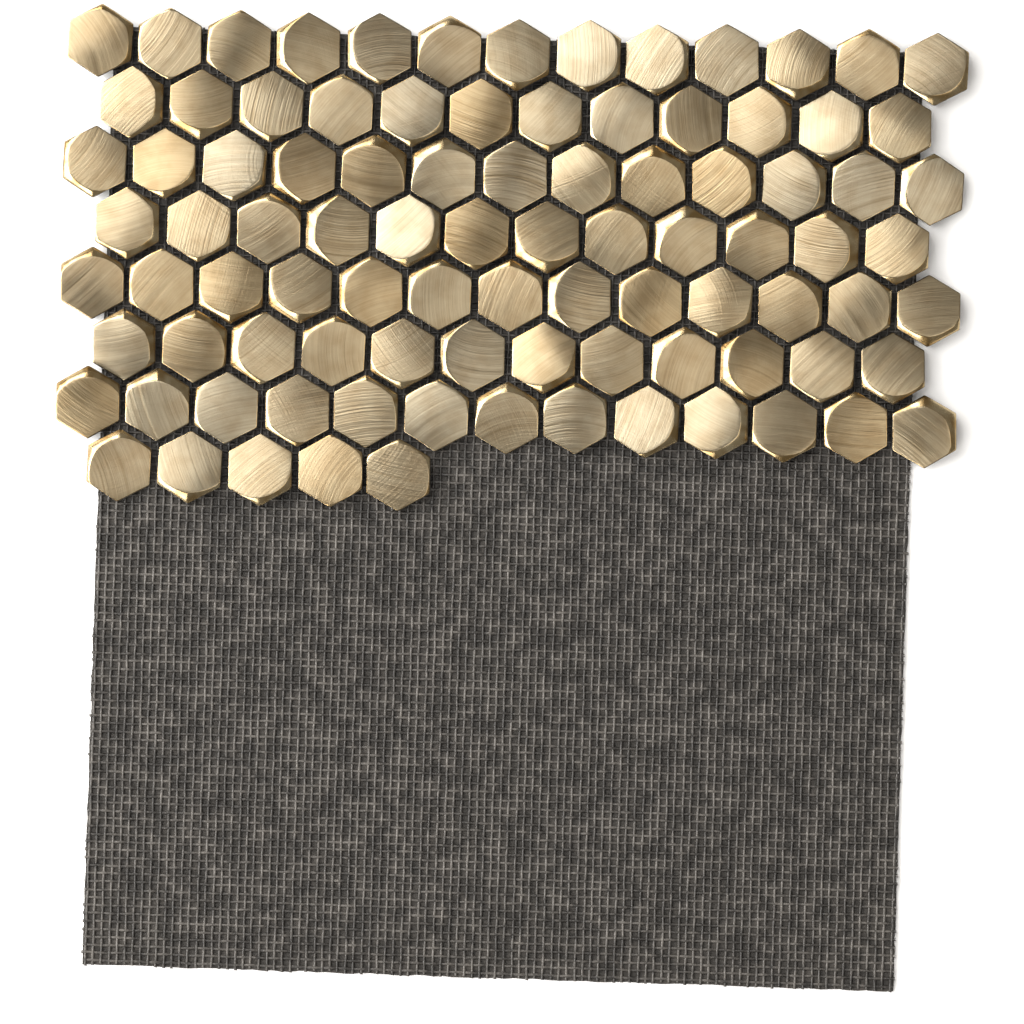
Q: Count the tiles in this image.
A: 93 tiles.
